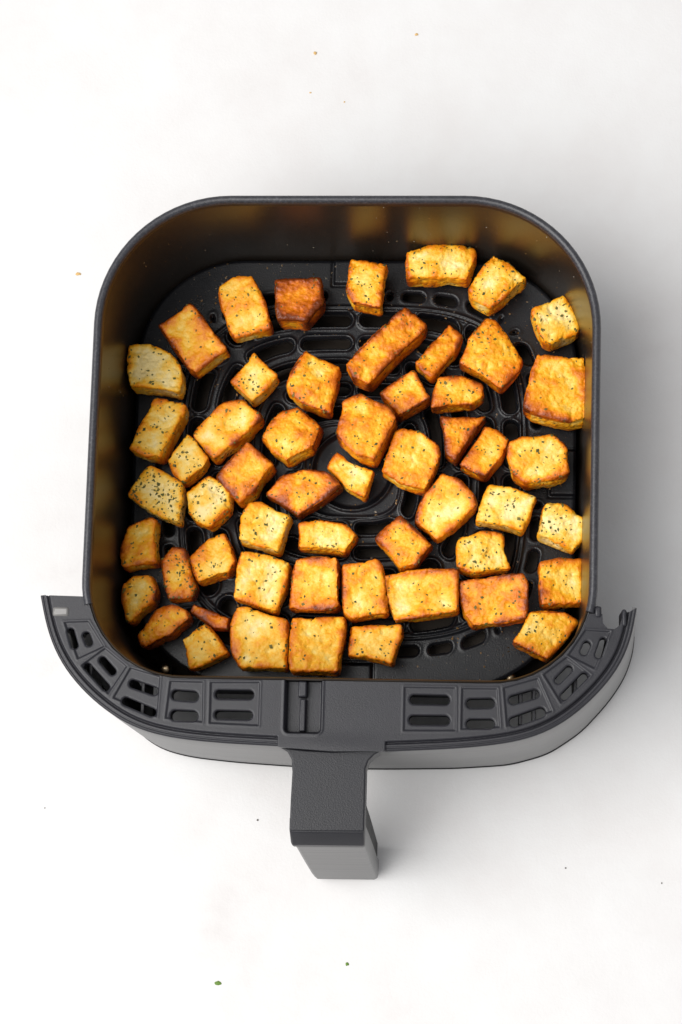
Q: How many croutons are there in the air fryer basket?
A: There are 54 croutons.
